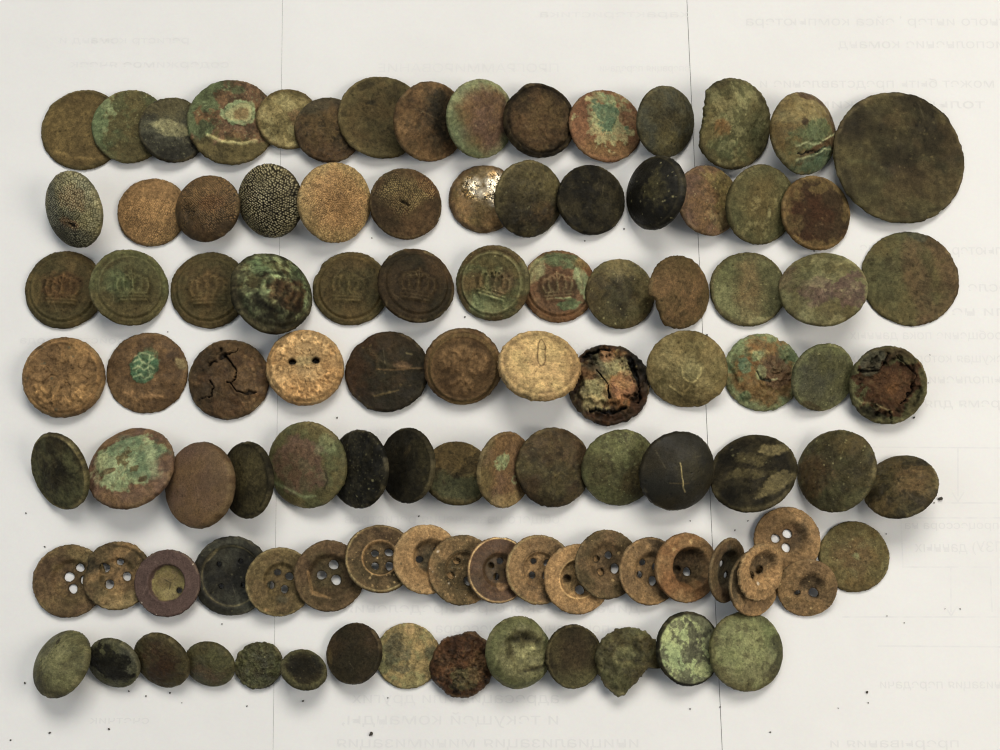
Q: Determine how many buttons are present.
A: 103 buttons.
